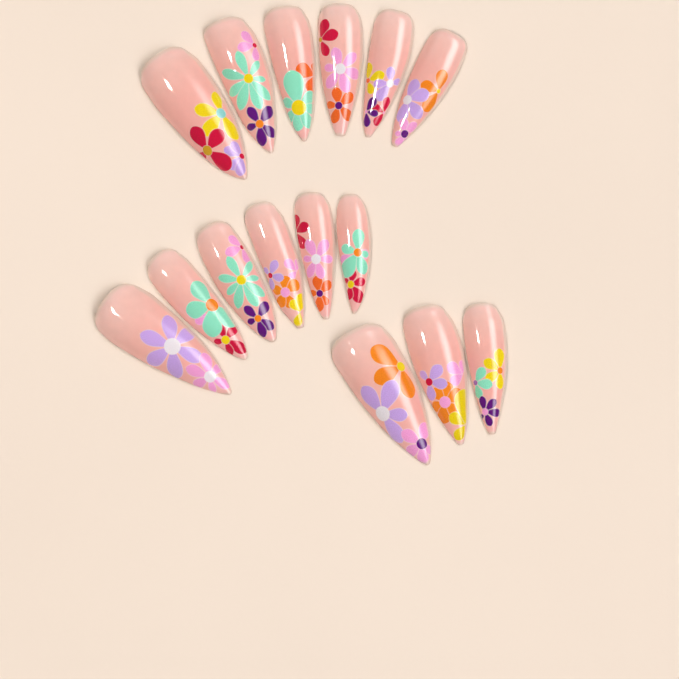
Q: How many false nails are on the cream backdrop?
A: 15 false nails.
